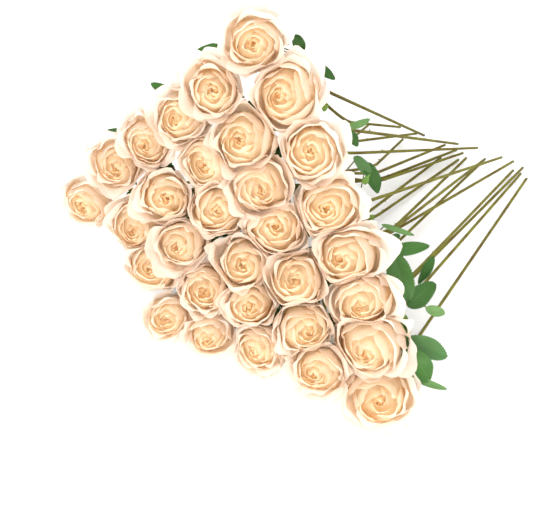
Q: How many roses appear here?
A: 31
